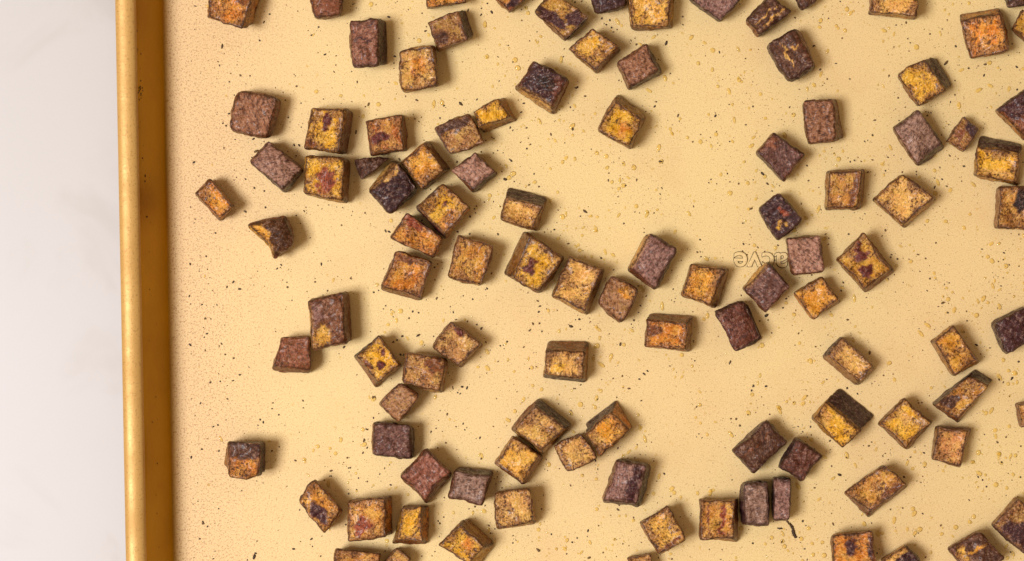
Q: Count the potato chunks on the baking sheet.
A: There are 105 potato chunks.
